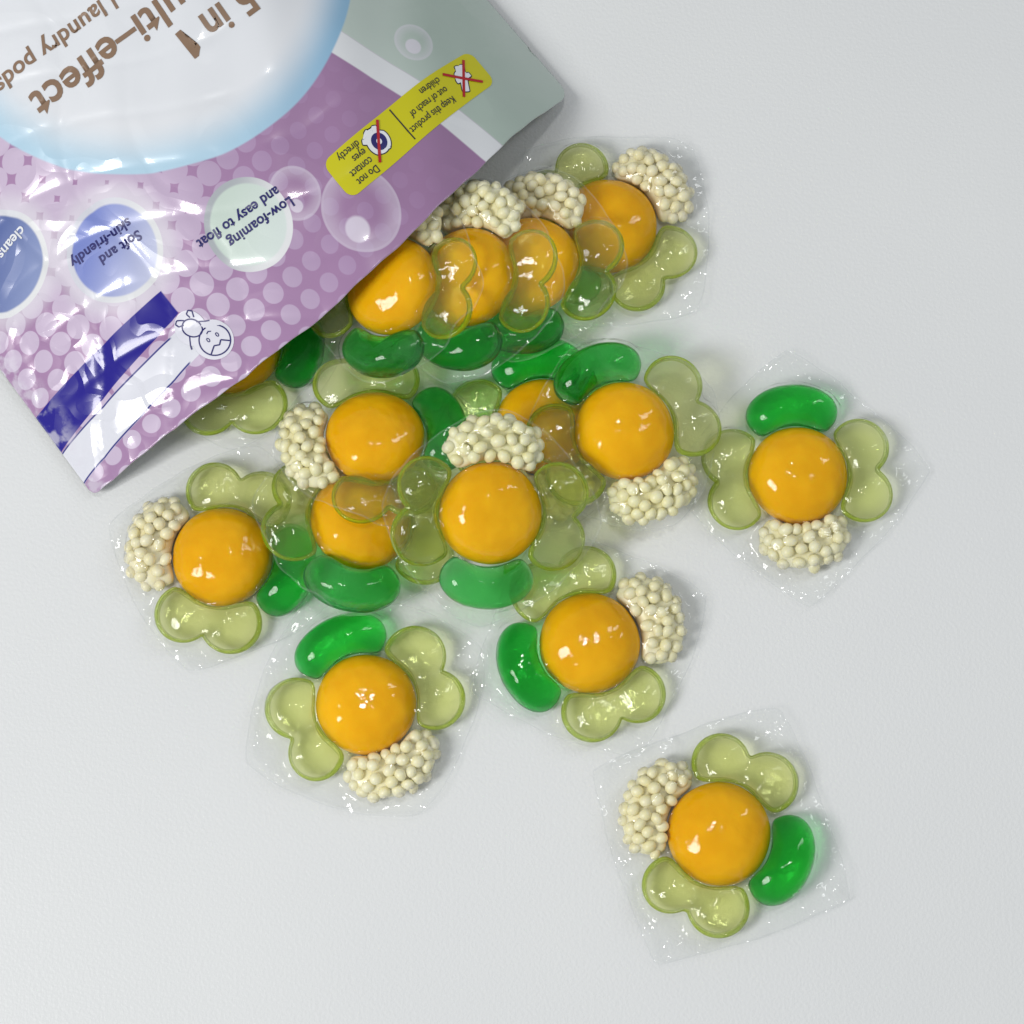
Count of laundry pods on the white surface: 15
